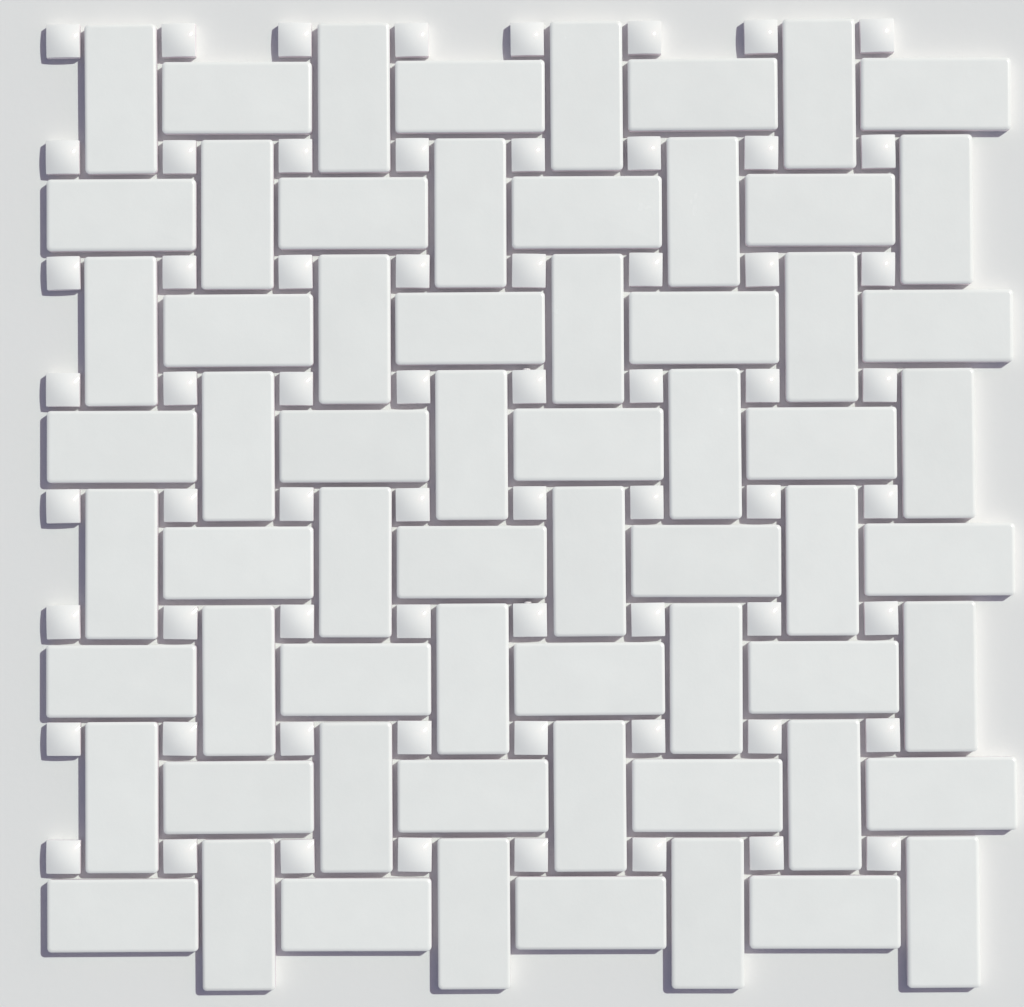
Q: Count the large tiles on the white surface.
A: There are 64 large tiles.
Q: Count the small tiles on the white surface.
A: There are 64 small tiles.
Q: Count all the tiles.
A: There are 128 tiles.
